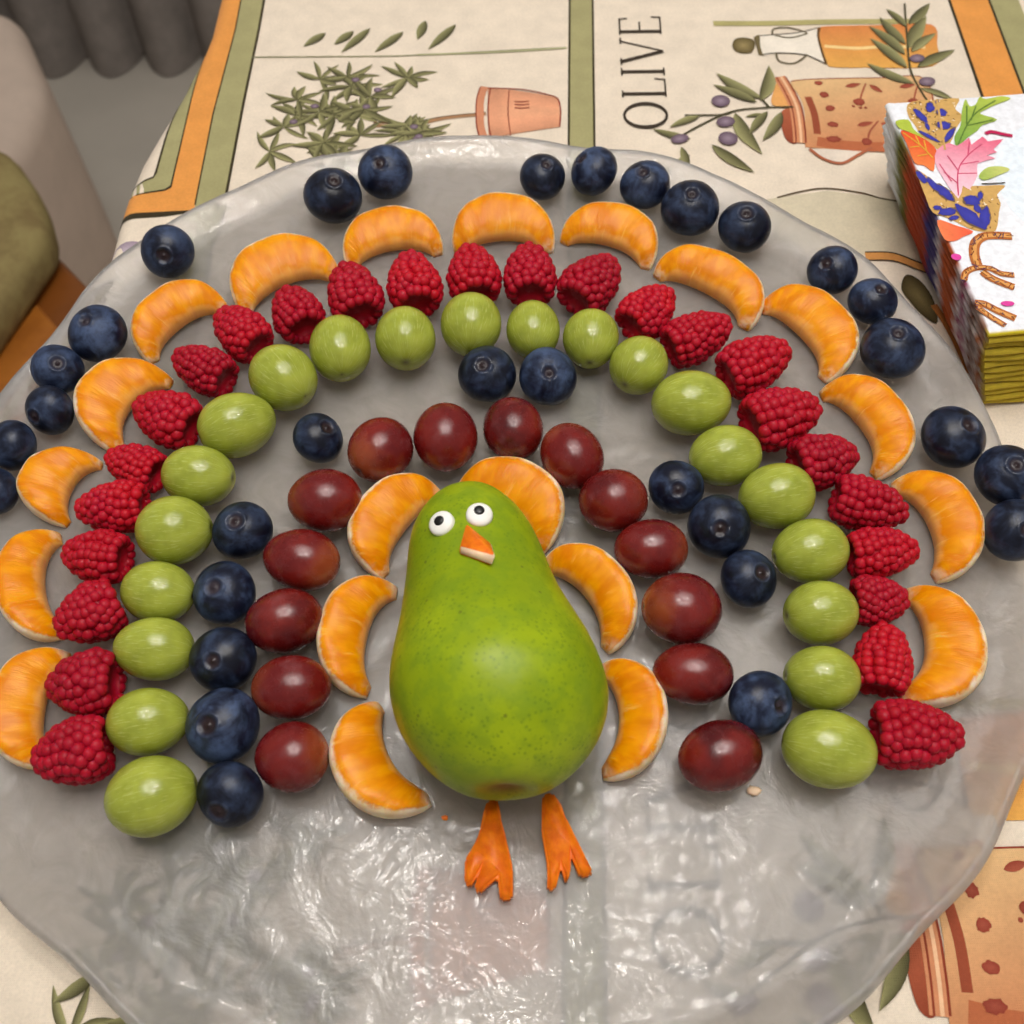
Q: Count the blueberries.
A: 31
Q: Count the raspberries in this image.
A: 25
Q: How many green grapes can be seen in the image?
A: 21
